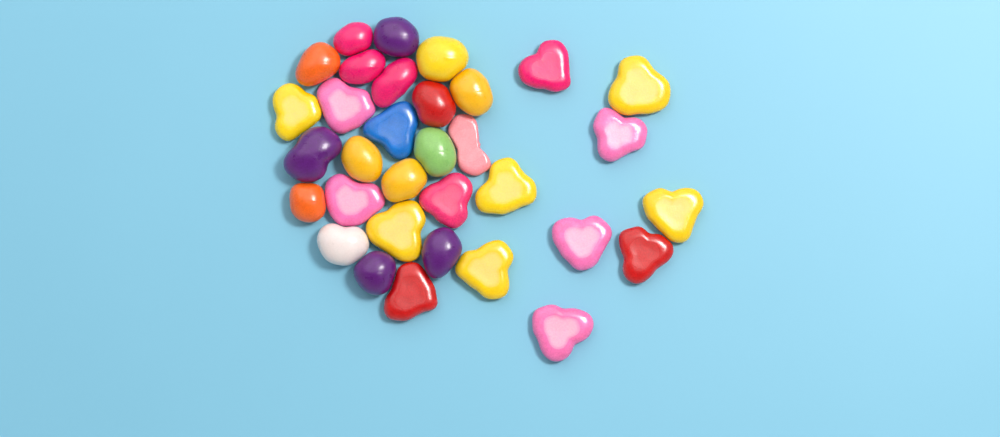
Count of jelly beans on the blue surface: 16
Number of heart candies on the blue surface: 17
